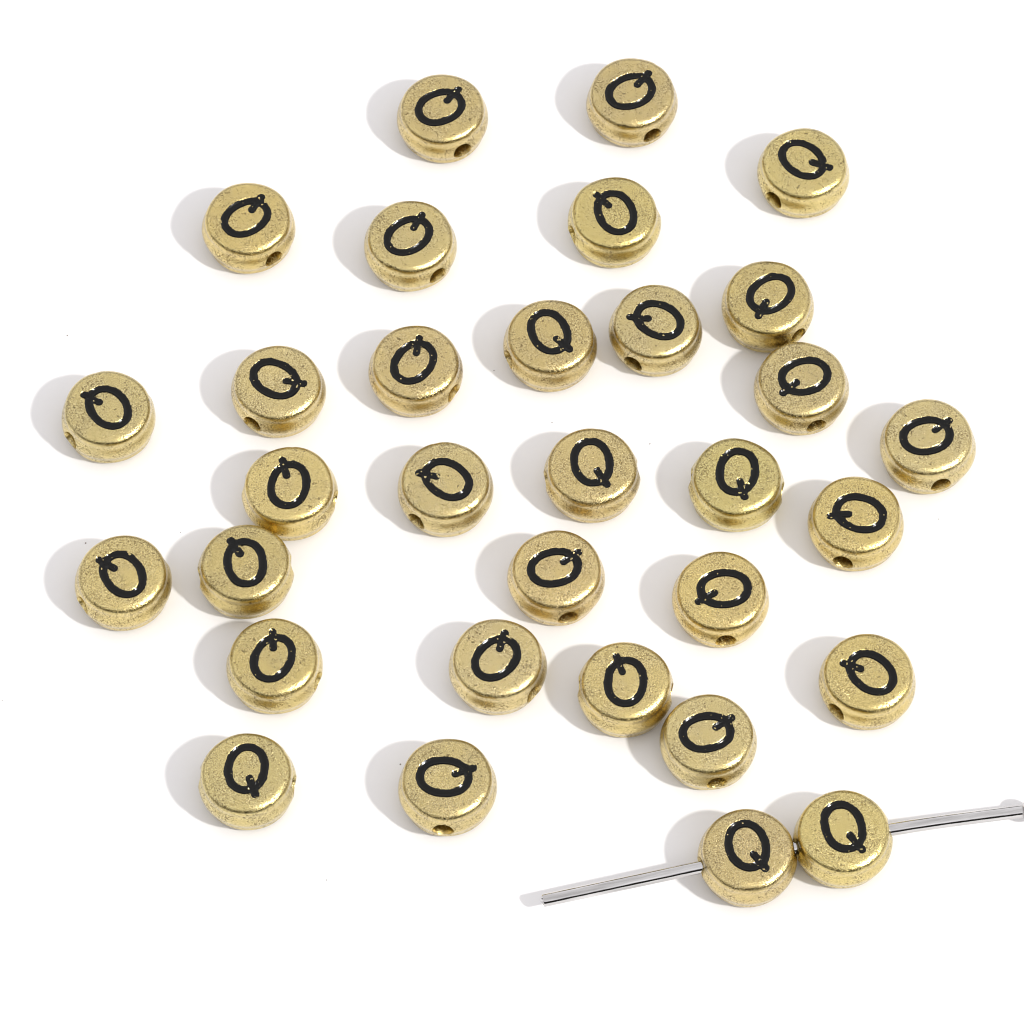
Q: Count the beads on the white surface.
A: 32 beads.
